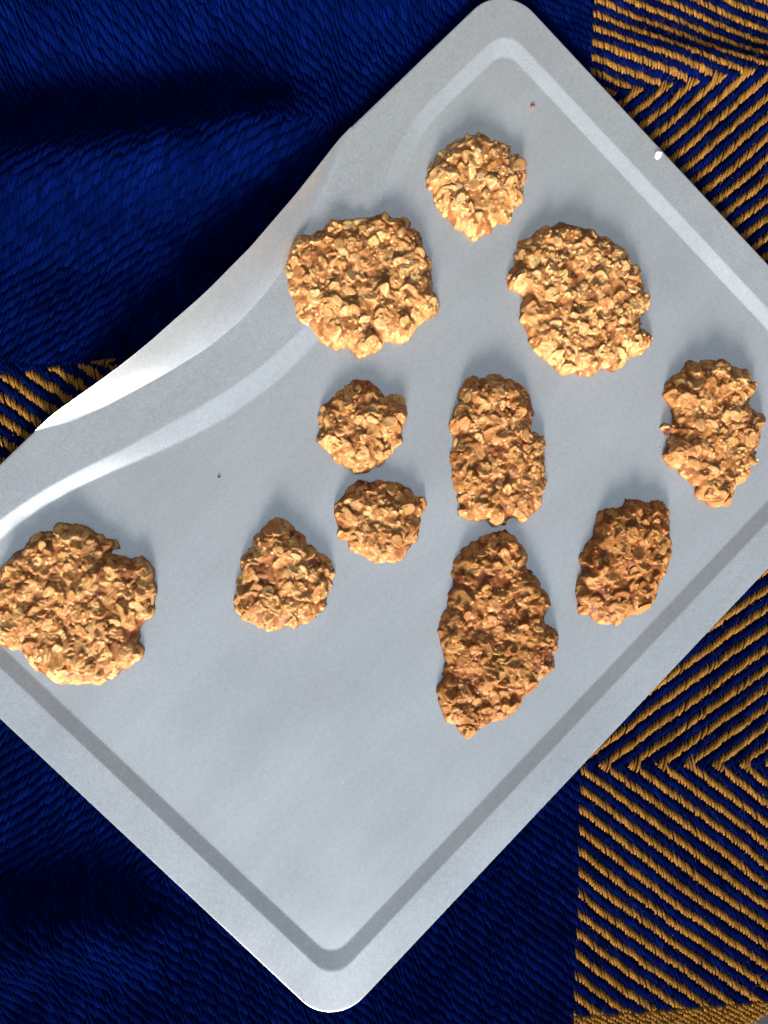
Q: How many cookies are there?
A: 11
